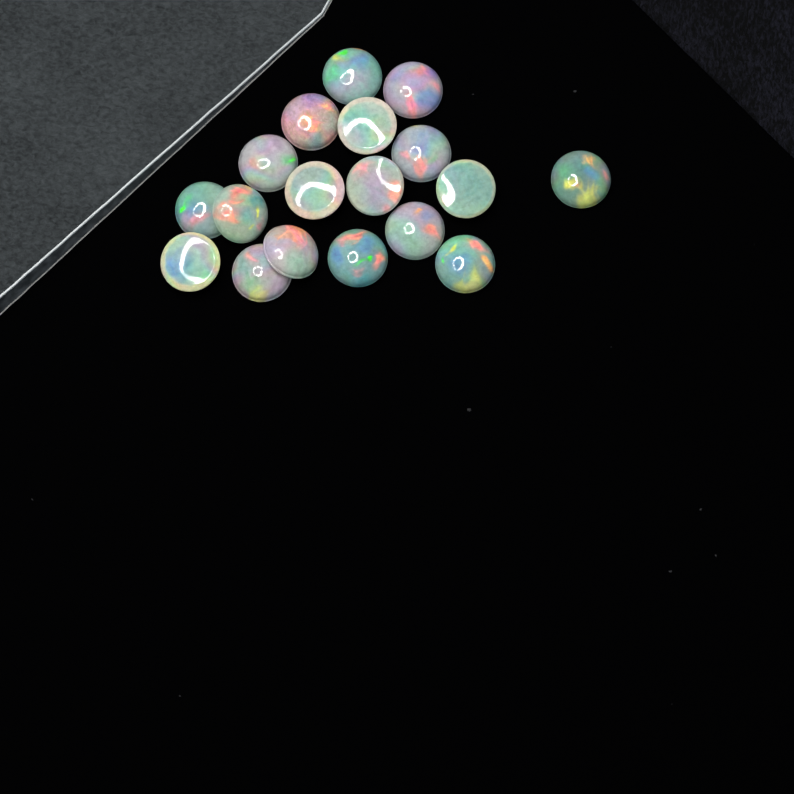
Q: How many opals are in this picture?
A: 18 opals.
